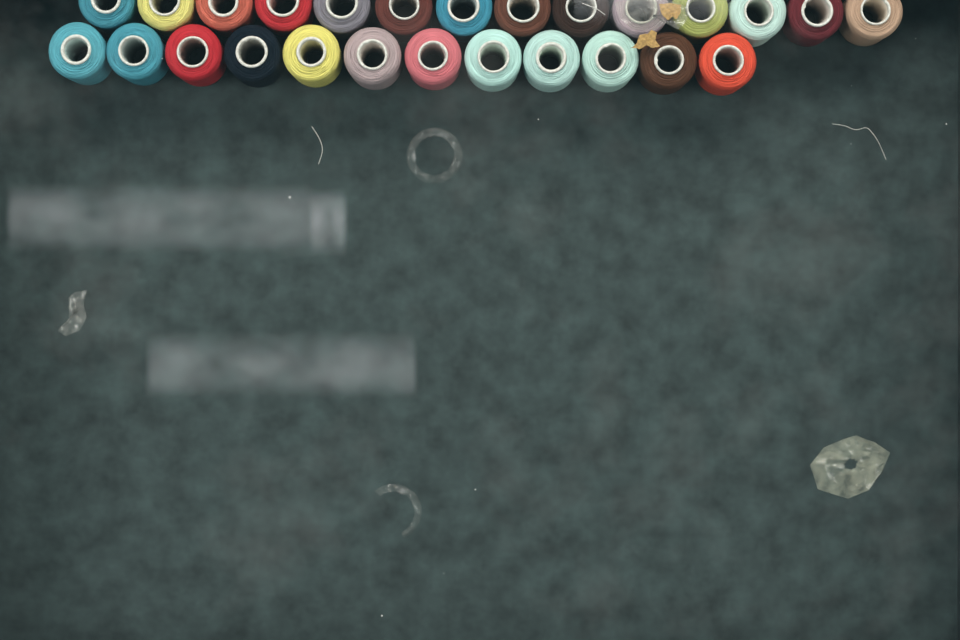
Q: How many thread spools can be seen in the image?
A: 26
